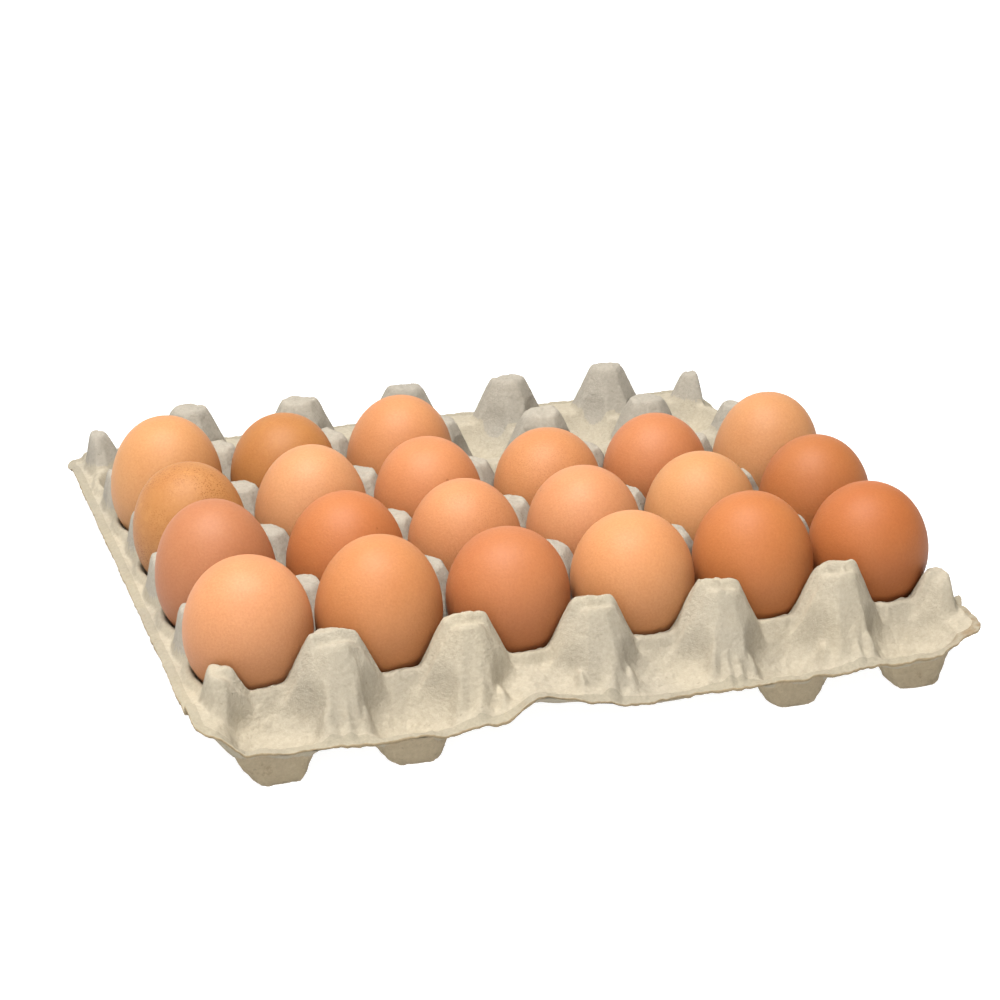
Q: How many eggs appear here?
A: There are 21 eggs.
